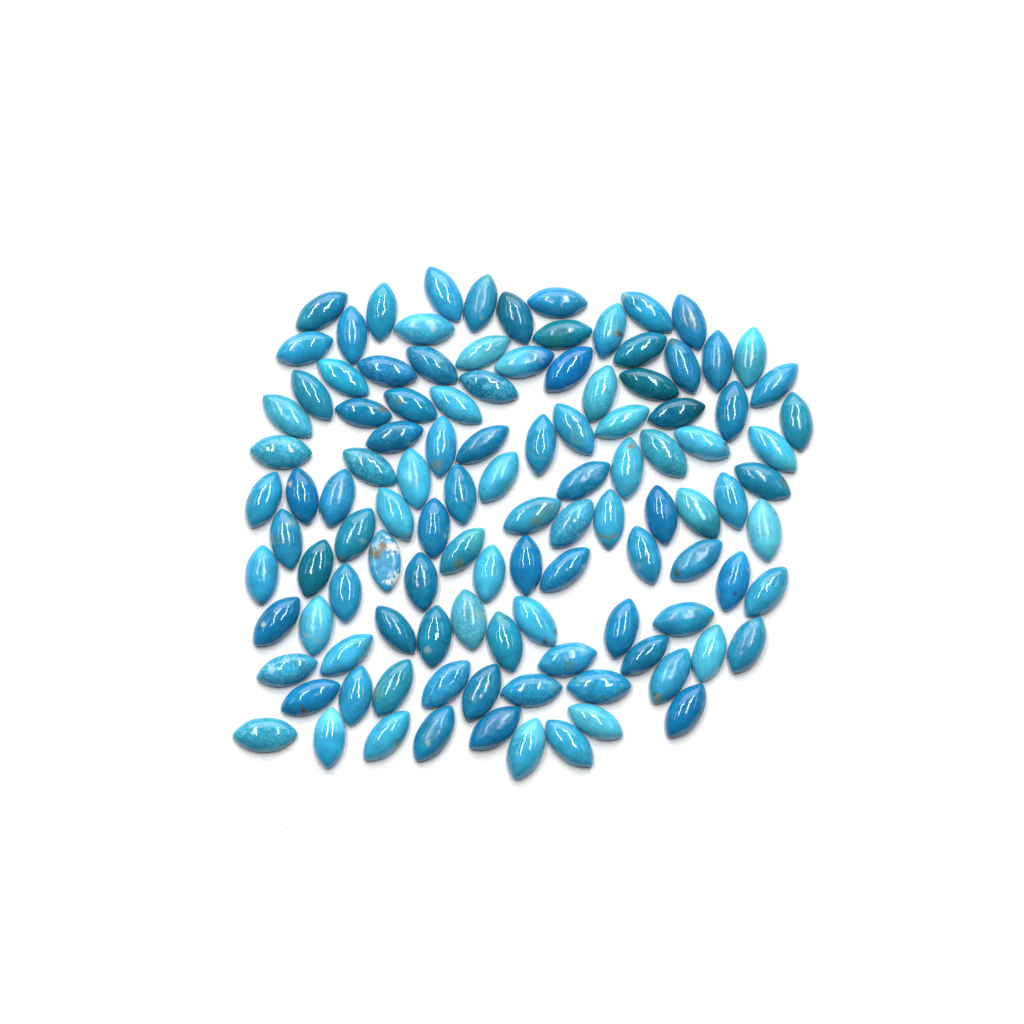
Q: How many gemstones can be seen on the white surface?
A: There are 111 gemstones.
